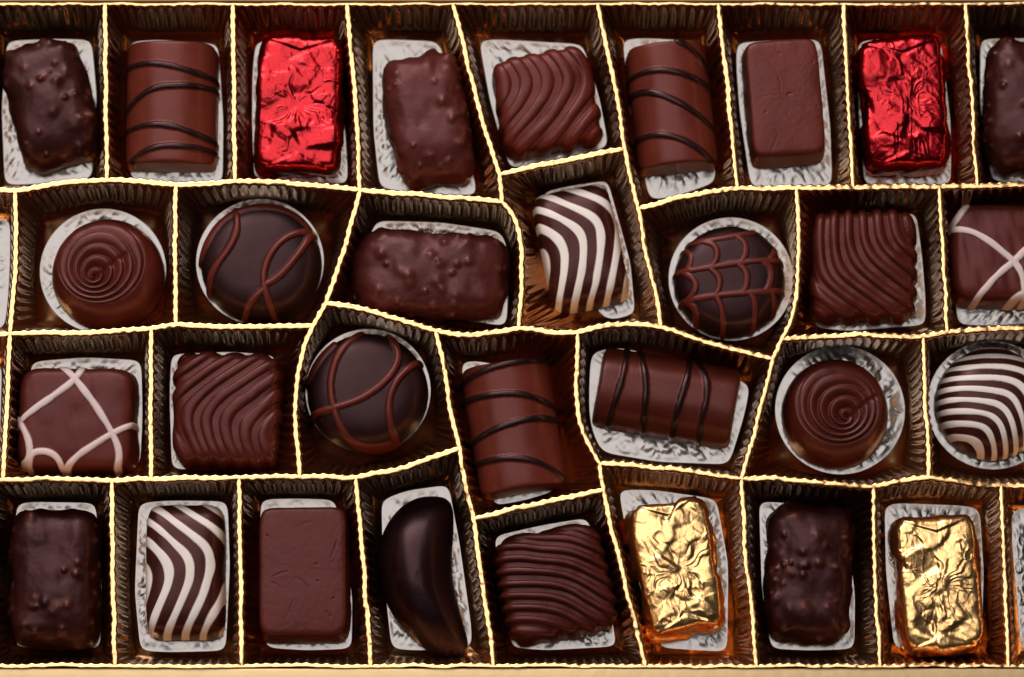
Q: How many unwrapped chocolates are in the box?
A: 27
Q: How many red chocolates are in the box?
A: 2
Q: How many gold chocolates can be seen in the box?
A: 2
